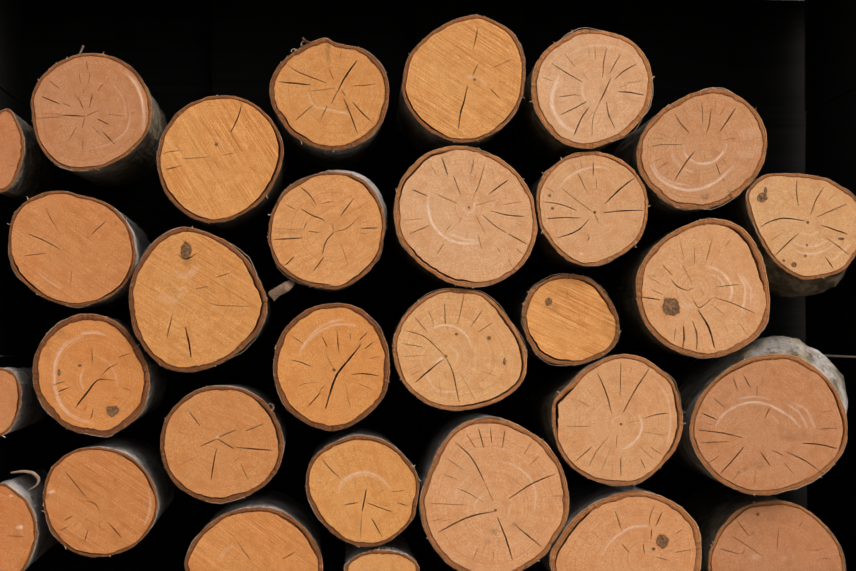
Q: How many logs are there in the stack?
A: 30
